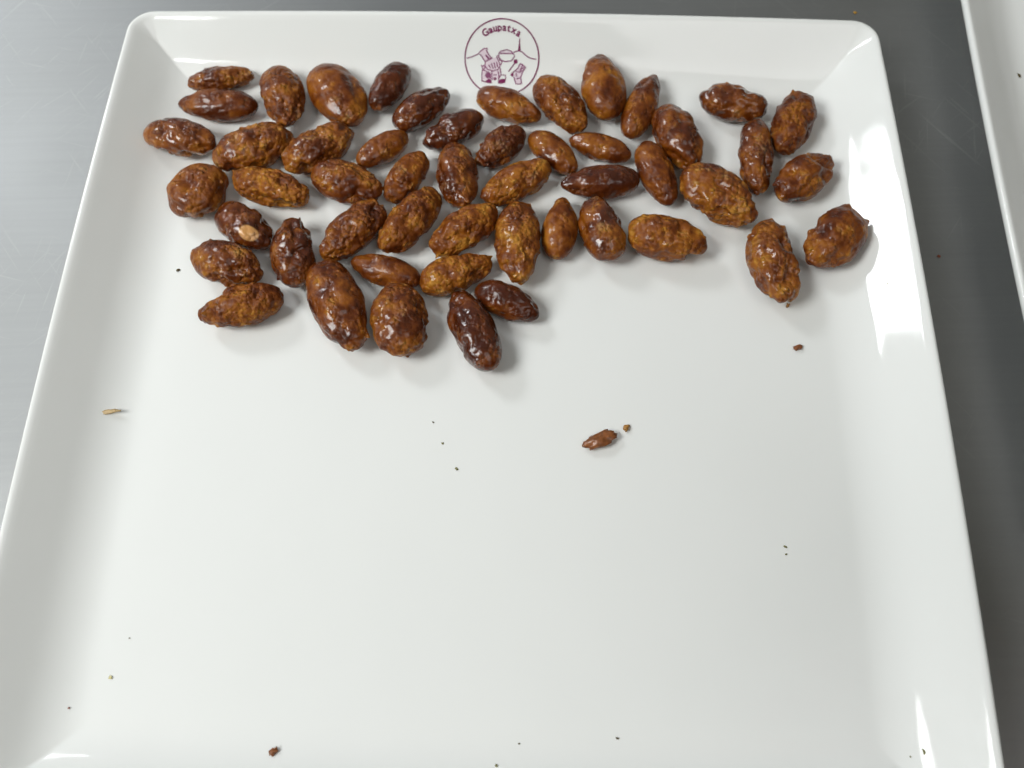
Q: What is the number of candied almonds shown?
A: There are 51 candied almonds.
